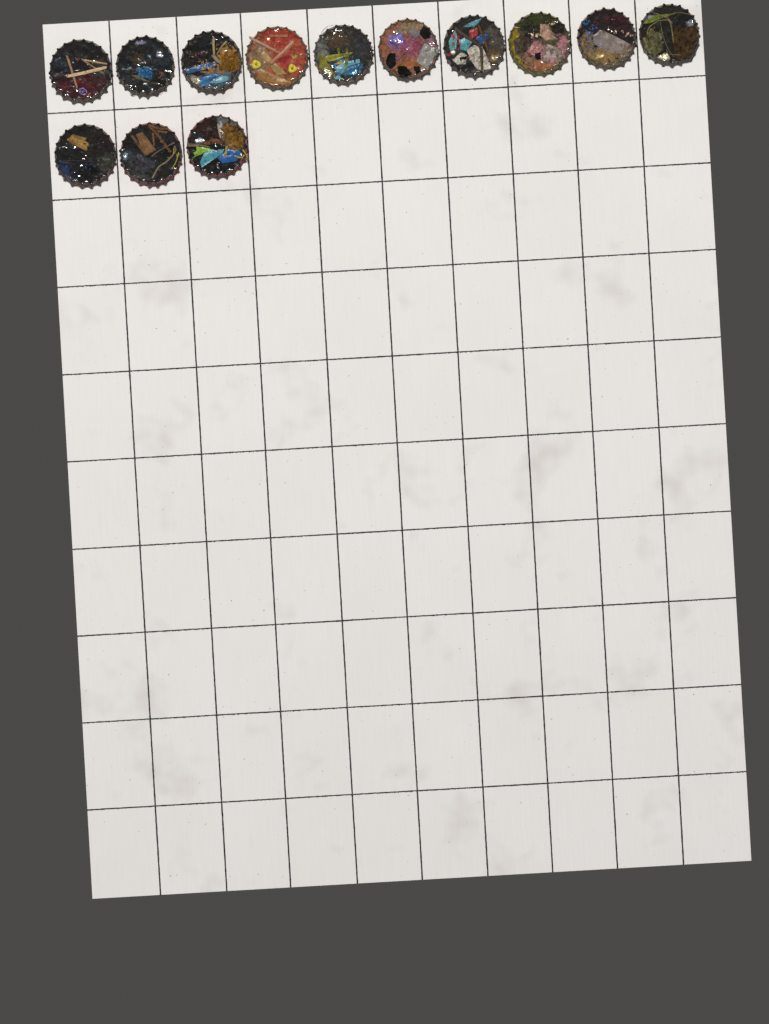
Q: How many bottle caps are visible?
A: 13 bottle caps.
